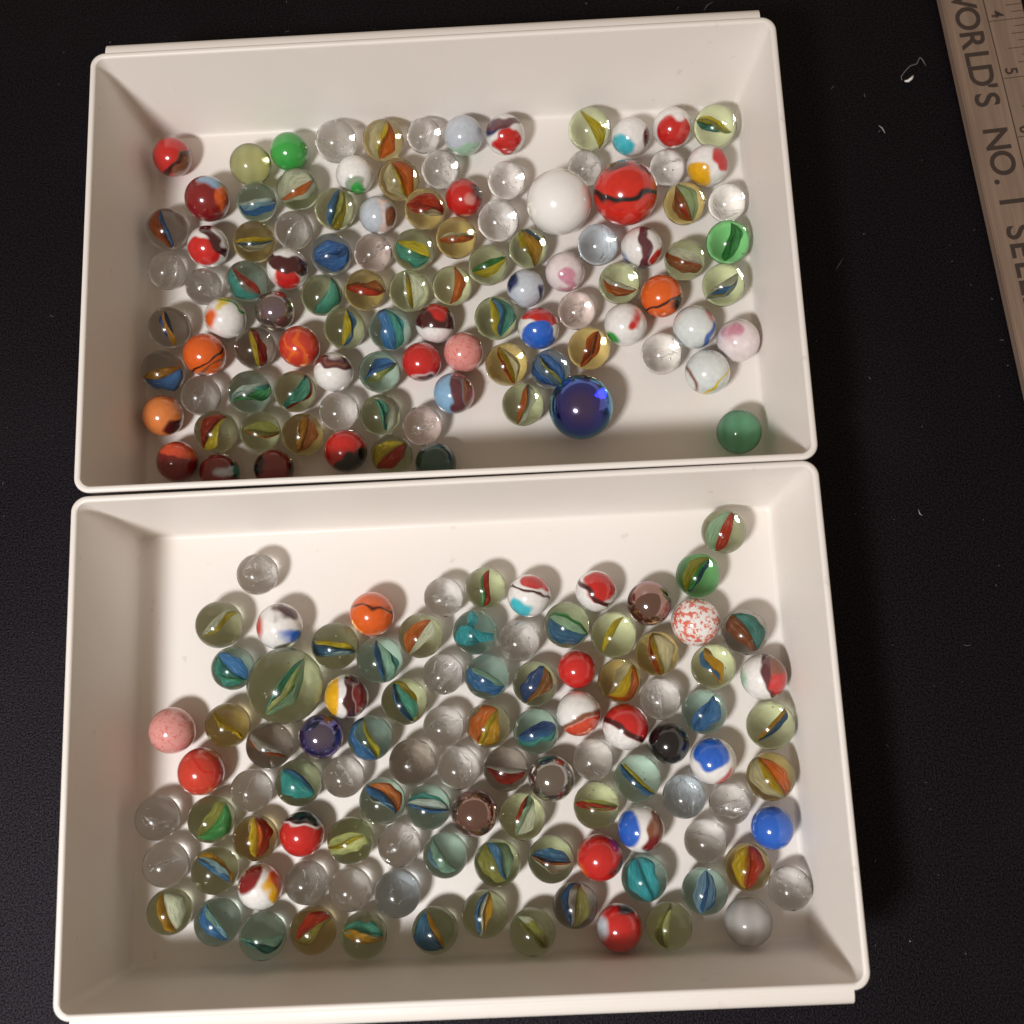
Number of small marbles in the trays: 199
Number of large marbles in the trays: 4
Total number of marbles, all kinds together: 203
